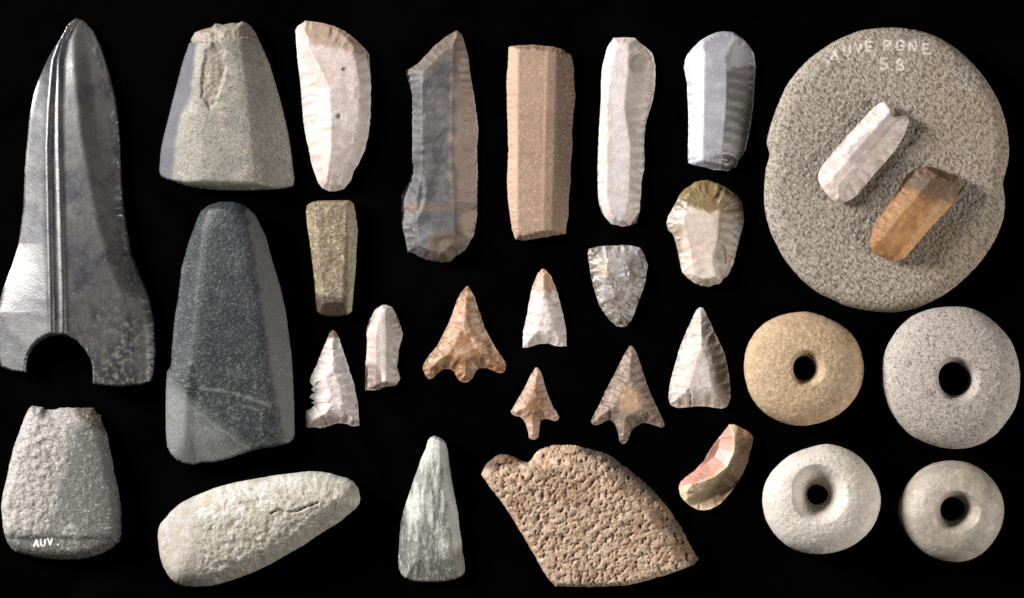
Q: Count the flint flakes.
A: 11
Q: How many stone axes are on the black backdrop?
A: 6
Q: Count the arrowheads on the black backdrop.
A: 6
